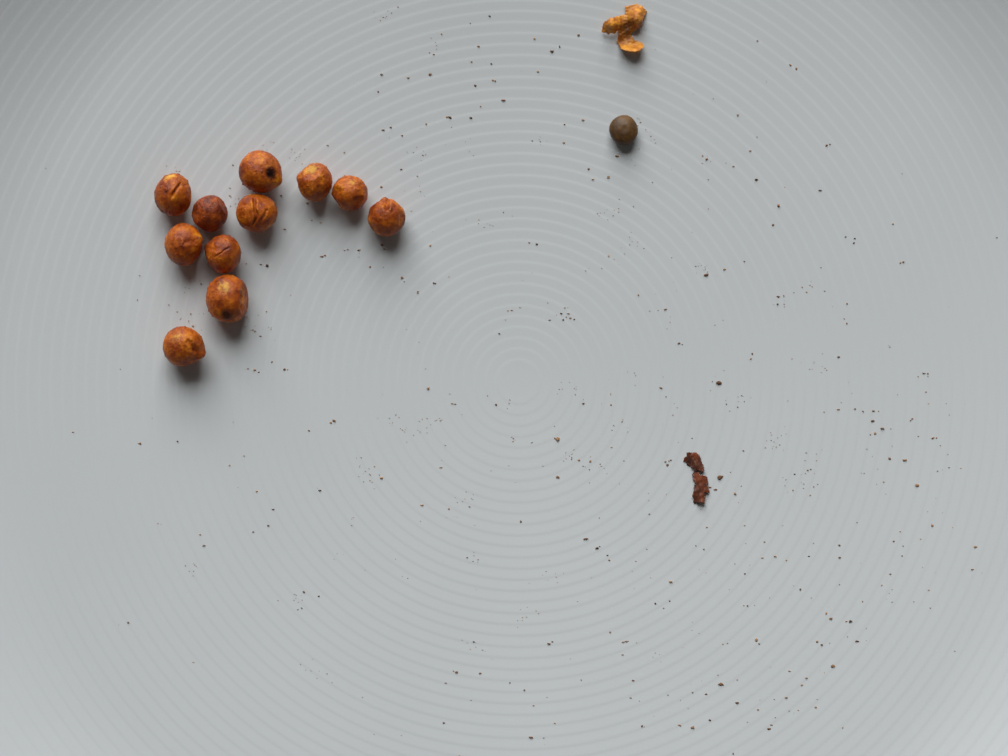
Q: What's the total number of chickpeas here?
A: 11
